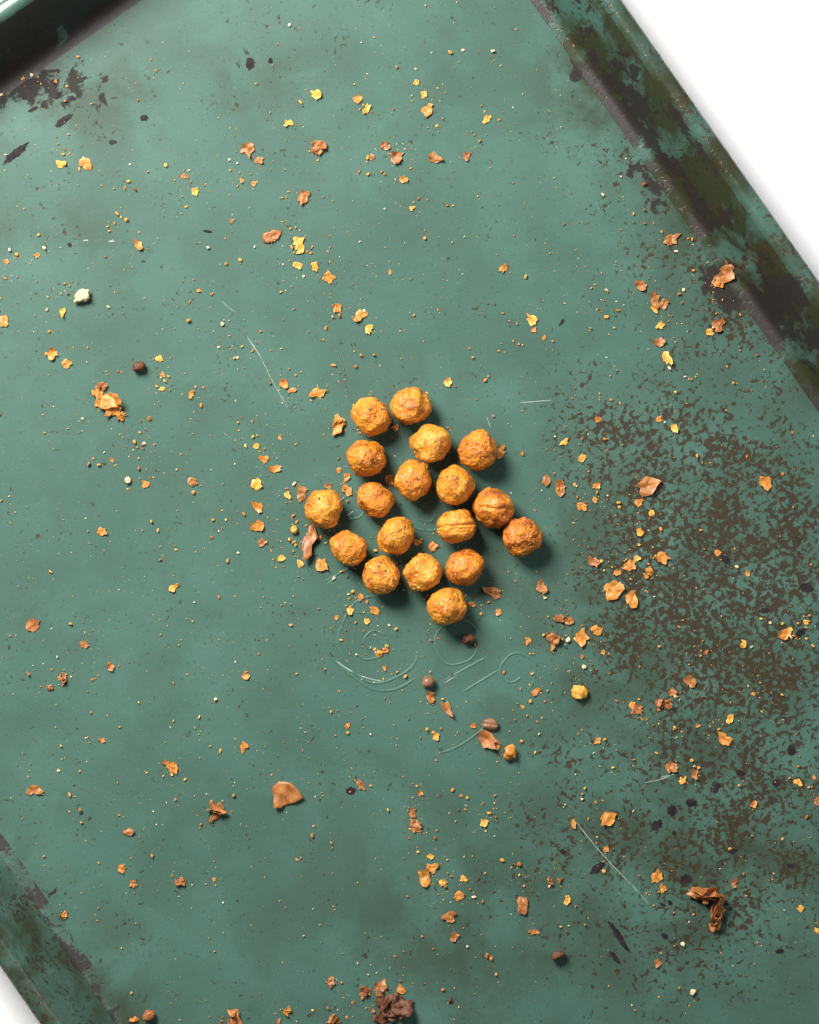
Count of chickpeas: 18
